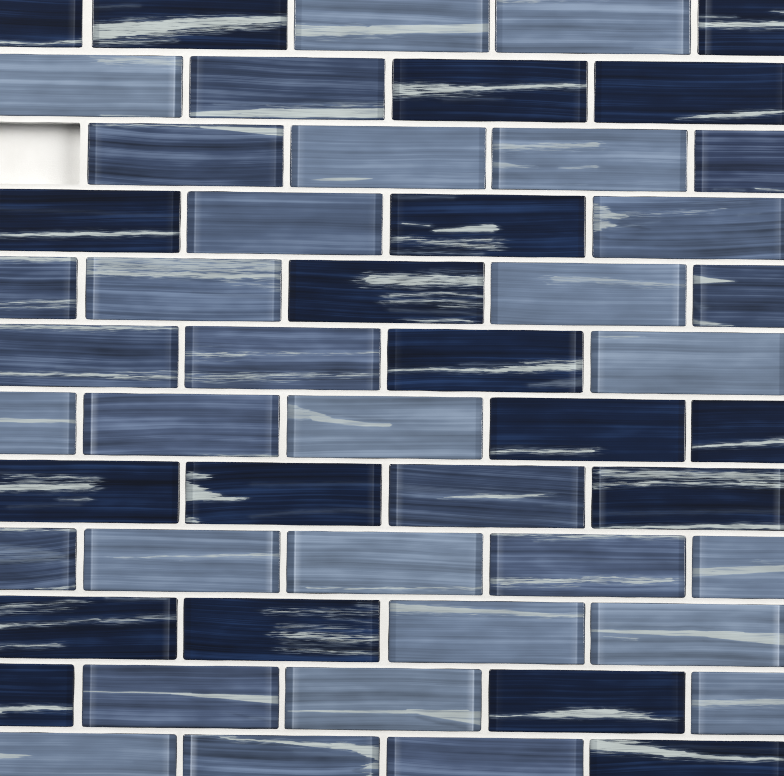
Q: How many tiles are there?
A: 53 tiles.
